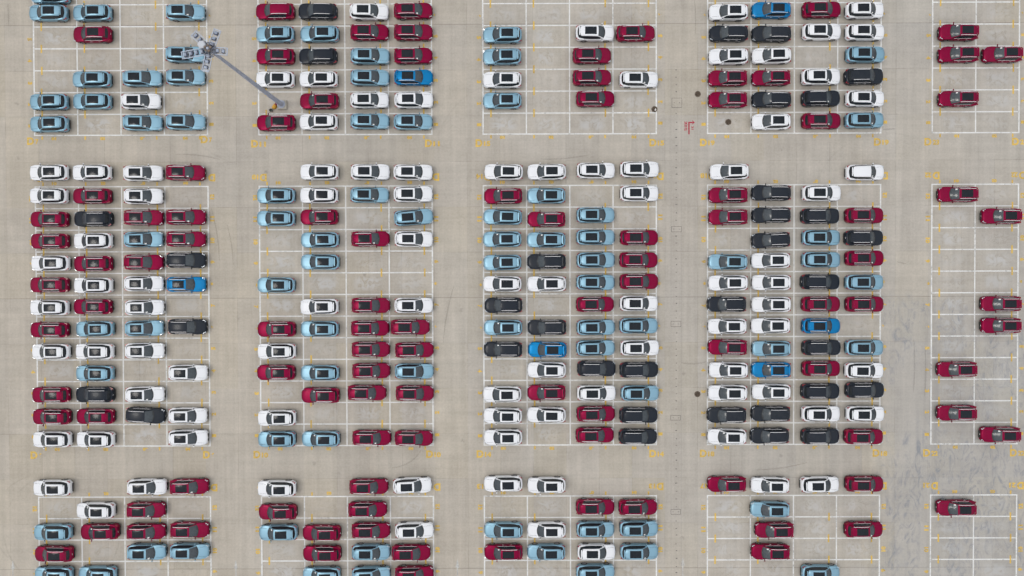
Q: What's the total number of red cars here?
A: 100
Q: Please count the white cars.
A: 92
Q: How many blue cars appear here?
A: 83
